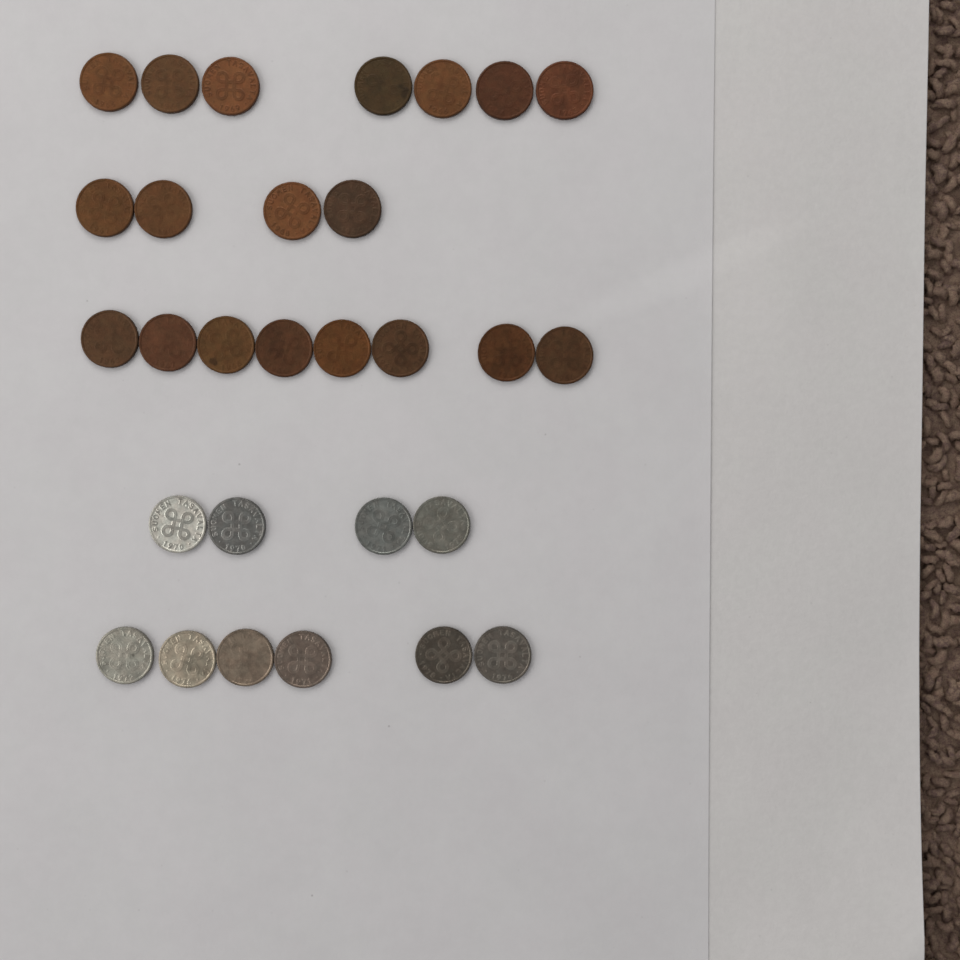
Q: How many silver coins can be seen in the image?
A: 10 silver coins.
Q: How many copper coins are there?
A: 19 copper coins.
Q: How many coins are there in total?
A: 29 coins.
